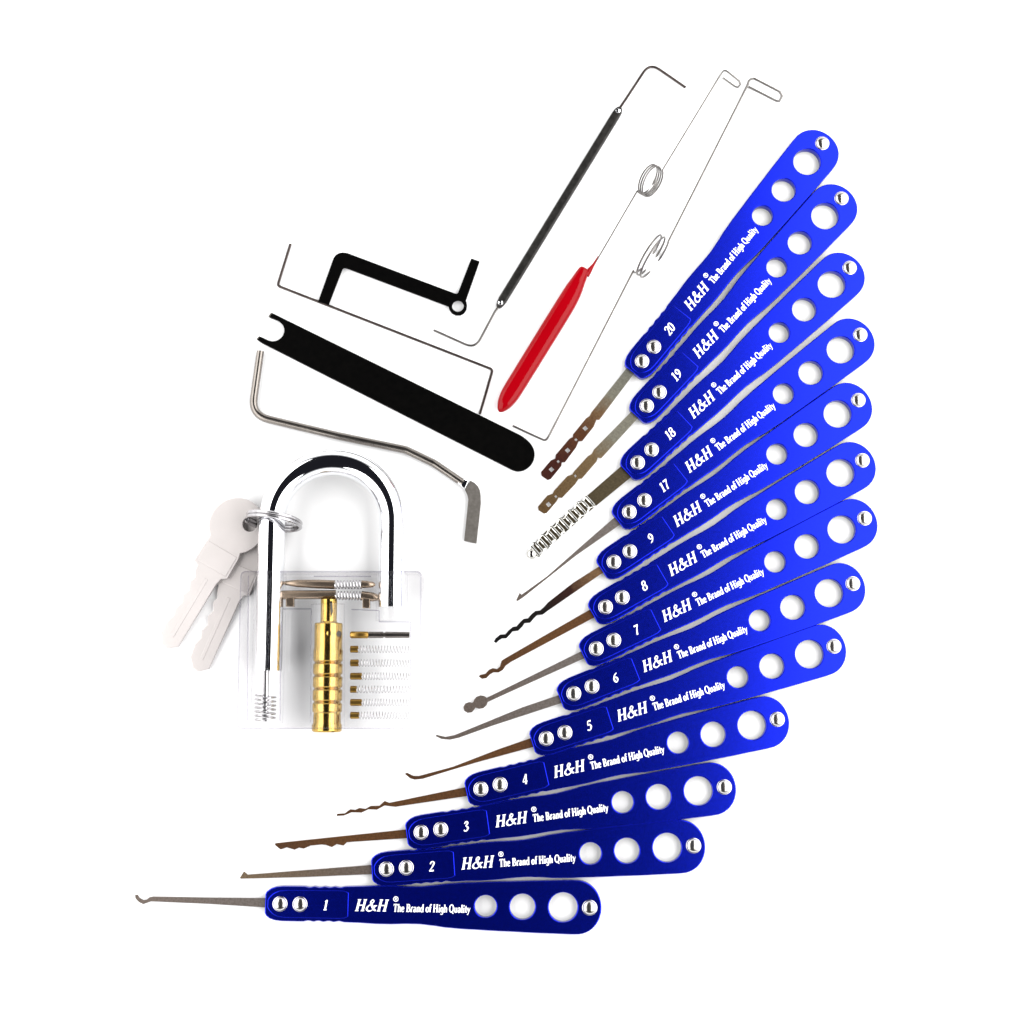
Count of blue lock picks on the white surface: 13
